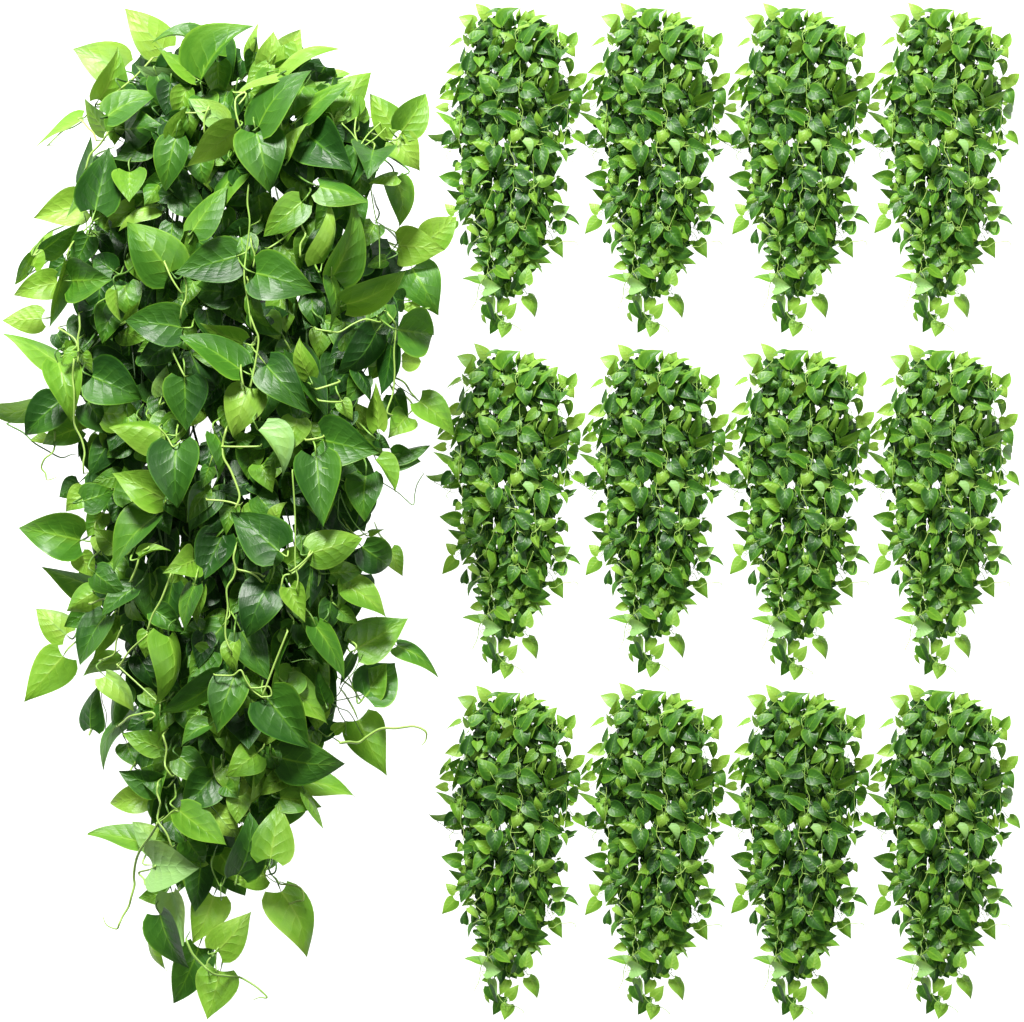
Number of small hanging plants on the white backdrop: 12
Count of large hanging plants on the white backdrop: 1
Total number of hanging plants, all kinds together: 13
